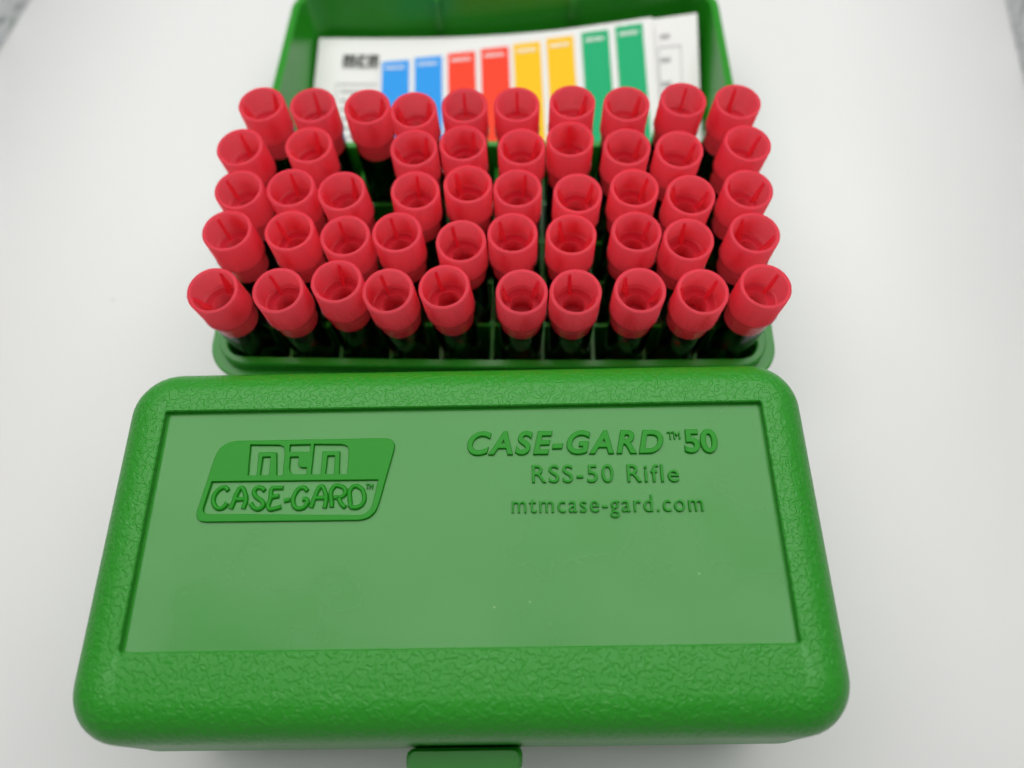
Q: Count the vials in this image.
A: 49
